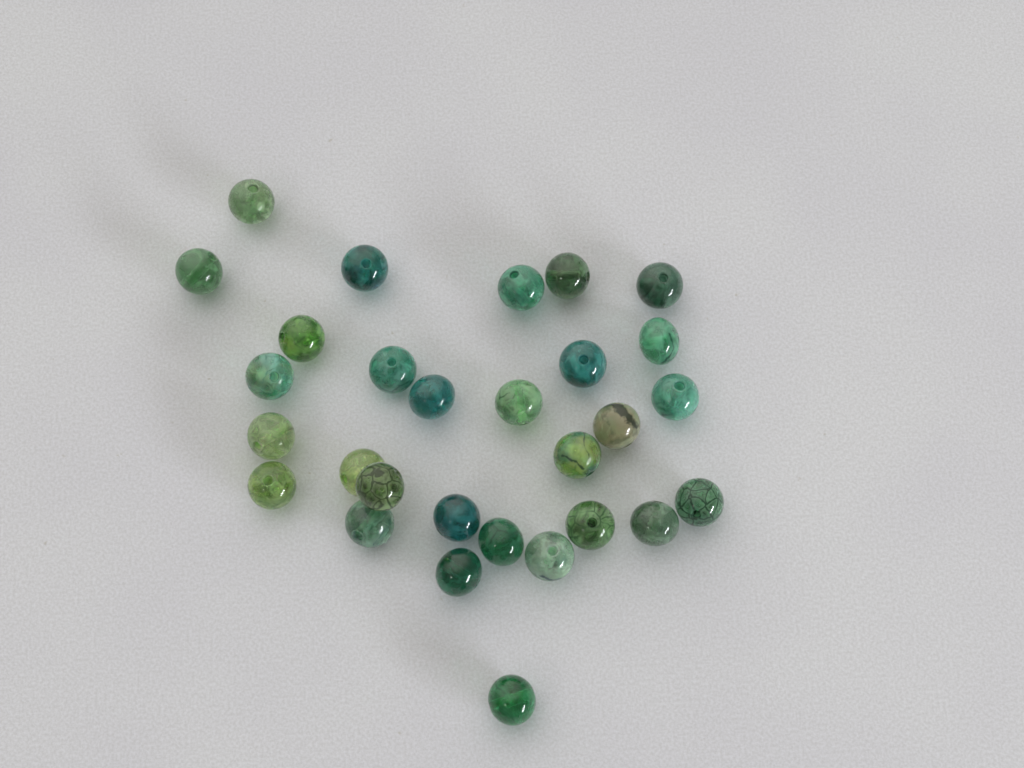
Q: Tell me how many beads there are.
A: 29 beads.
